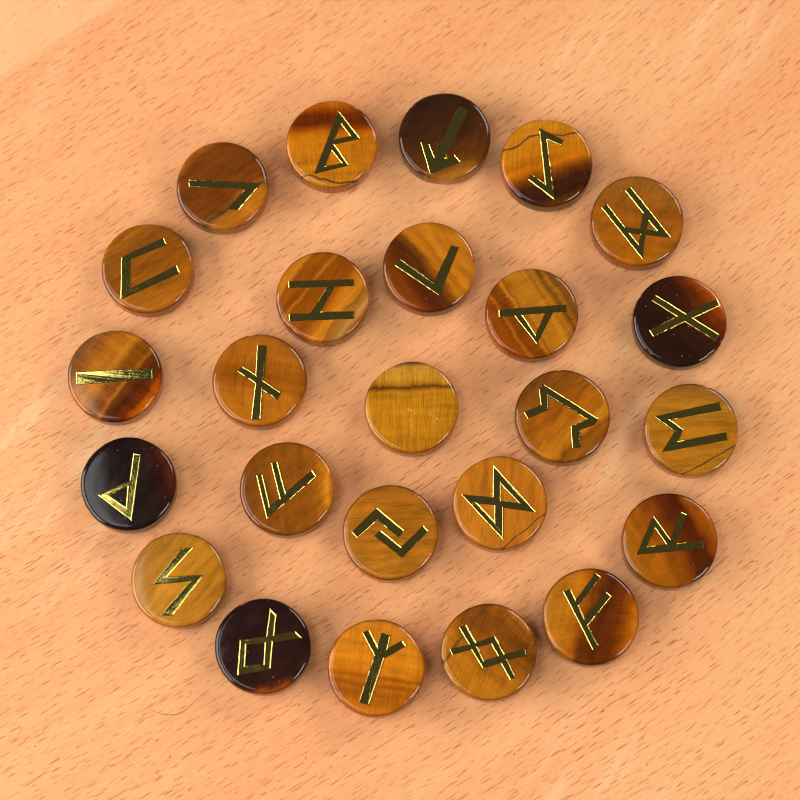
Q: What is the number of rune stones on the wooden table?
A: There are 25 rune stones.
